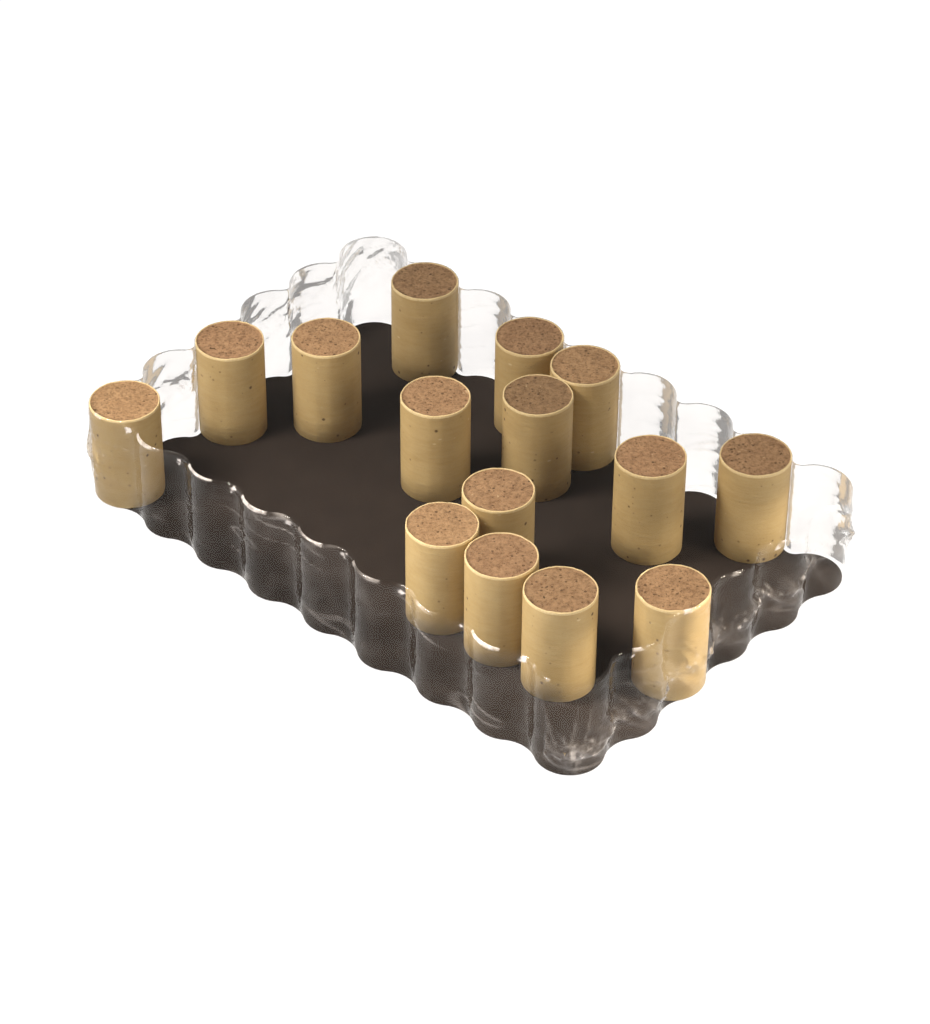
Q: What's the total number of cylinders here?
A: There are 15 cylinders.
